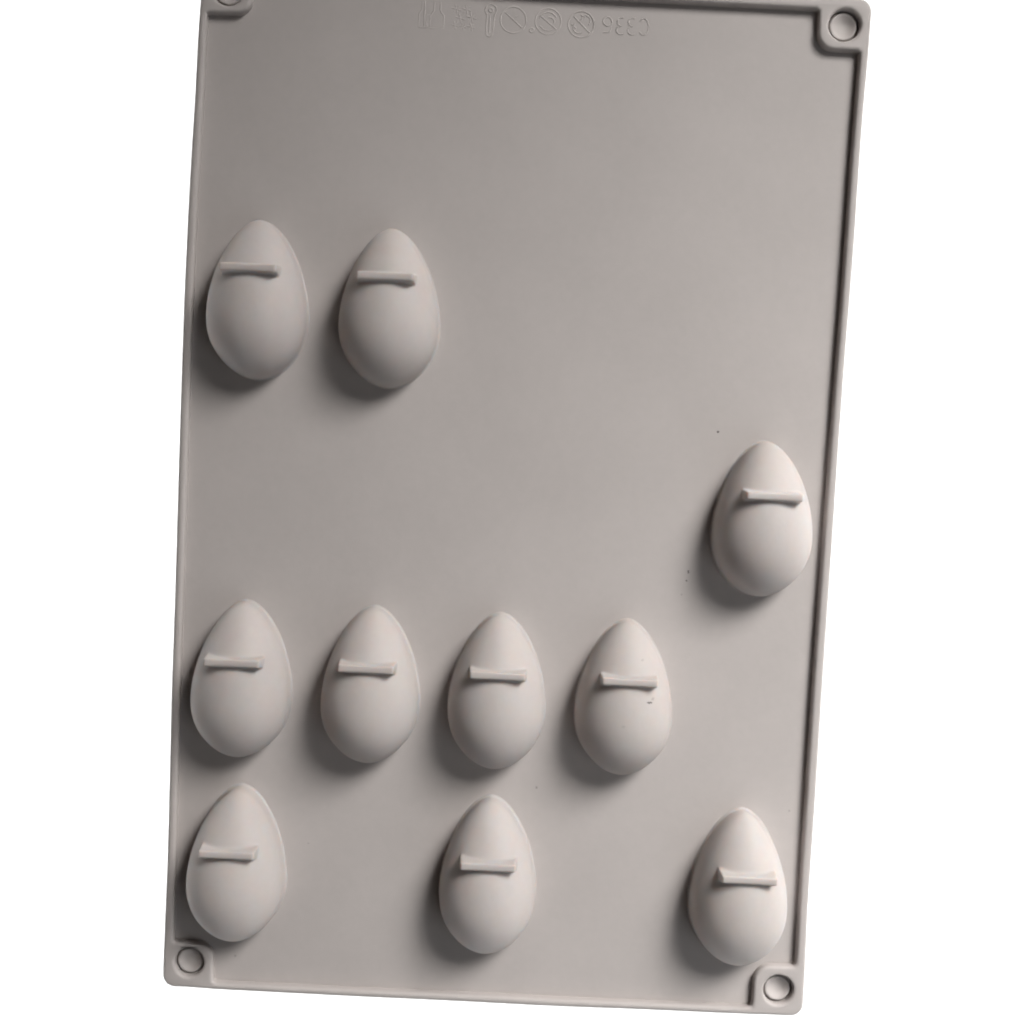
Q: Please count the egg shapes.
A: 10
